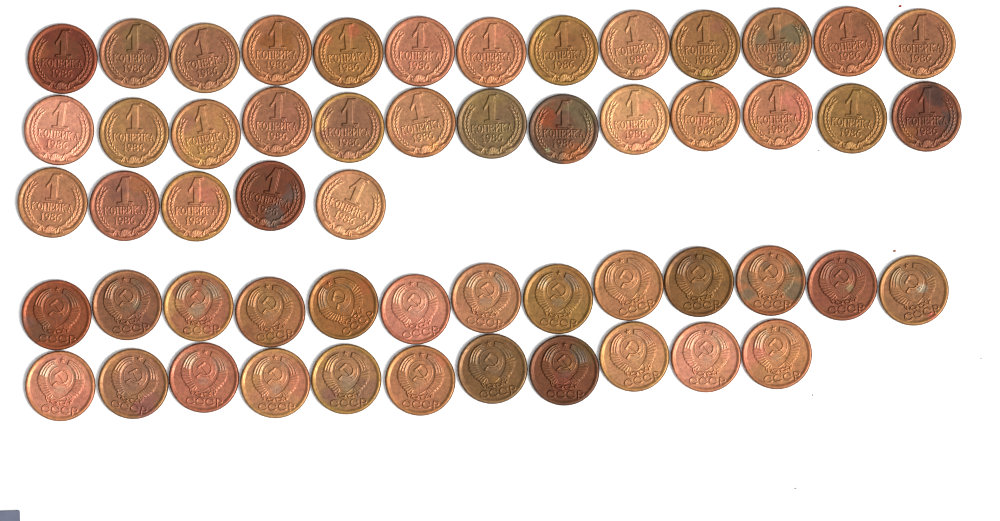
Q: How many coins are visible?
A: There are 55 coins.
